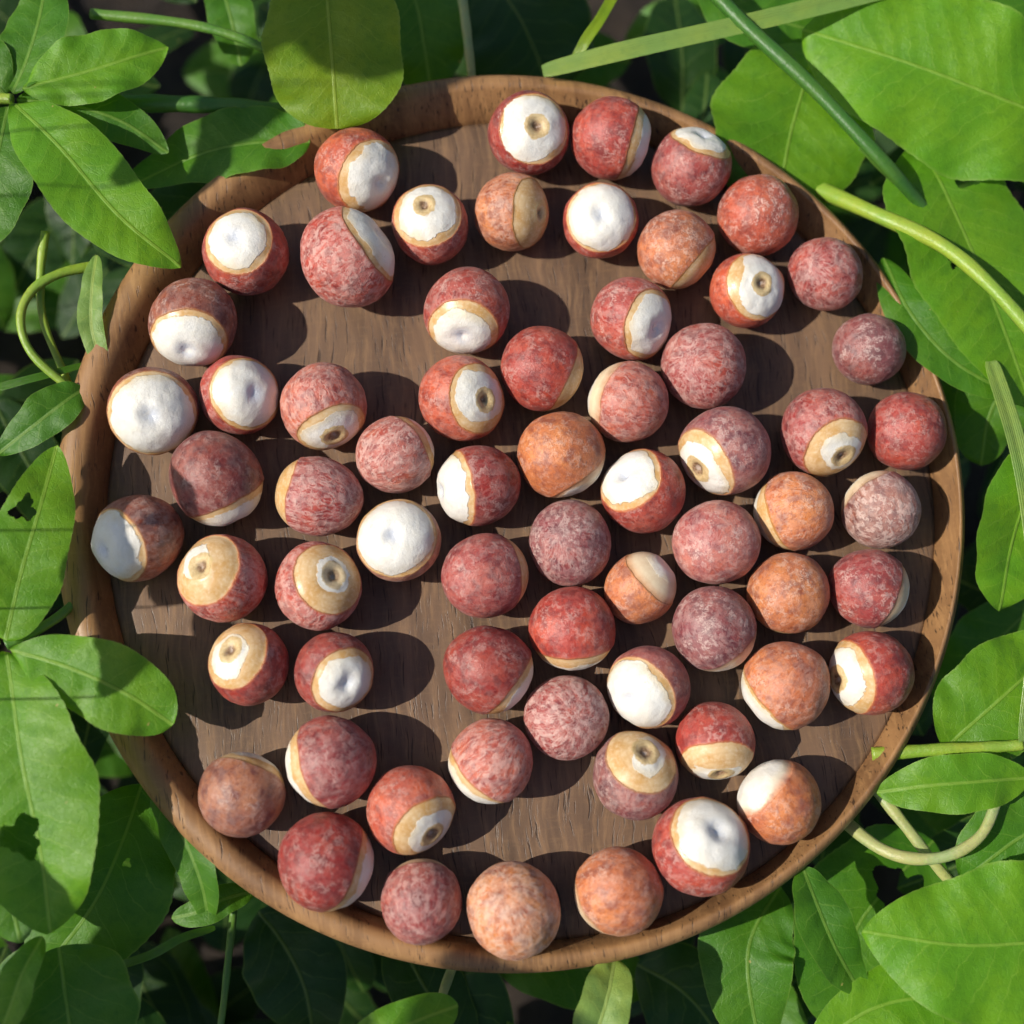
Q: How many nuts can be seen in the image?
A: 66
